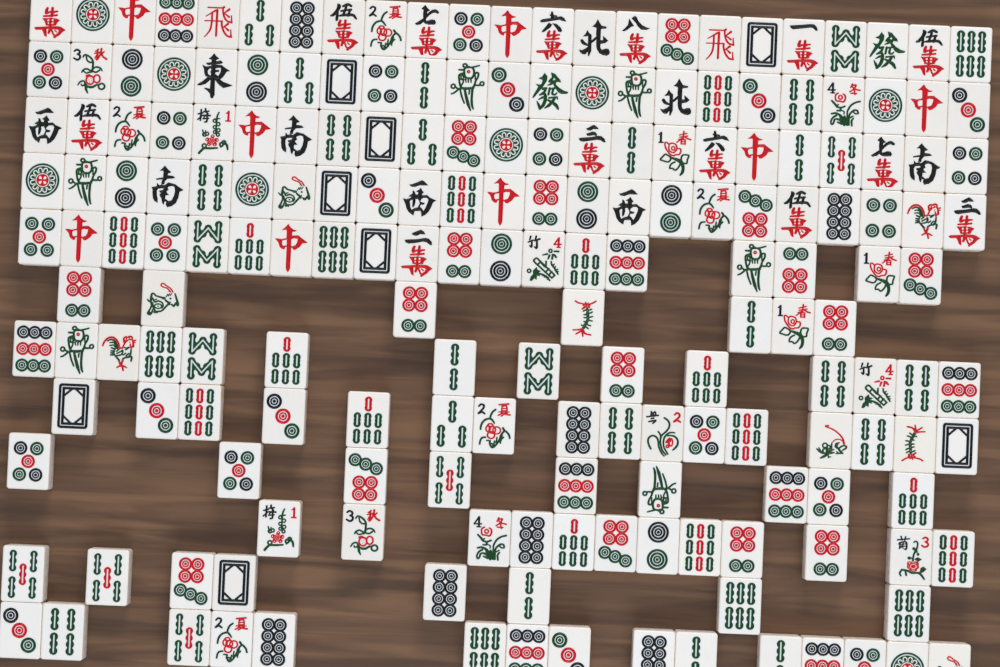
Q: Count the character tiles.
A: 35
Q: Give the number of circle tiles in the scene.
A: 68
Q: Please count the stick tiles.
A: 49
